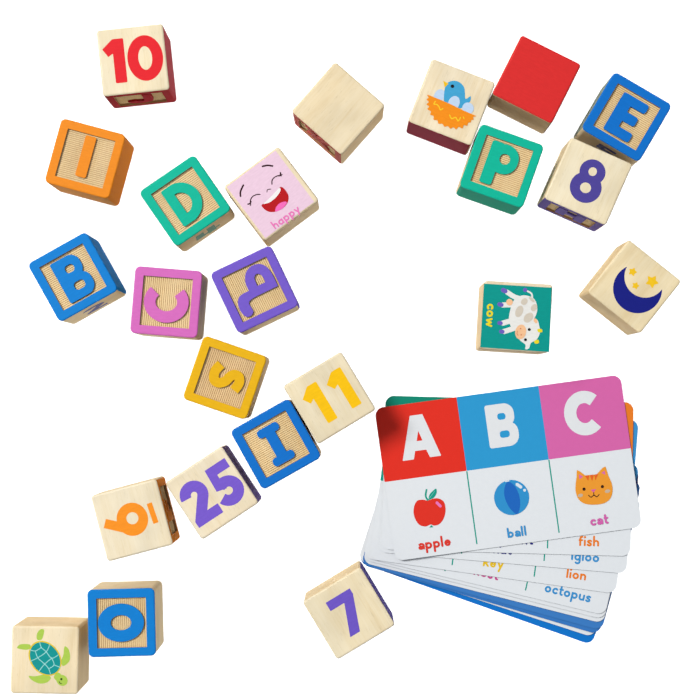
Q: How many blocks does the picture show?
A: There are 23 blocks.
